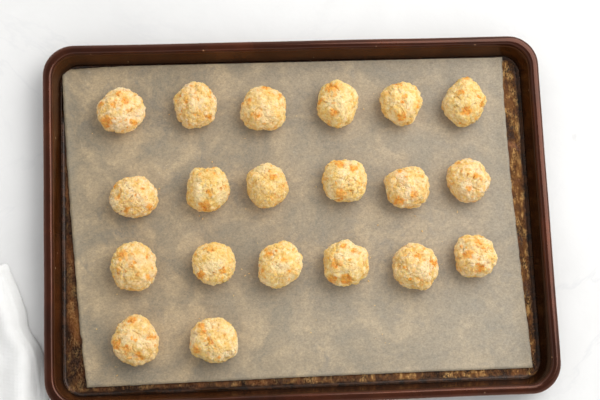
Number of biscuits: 20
